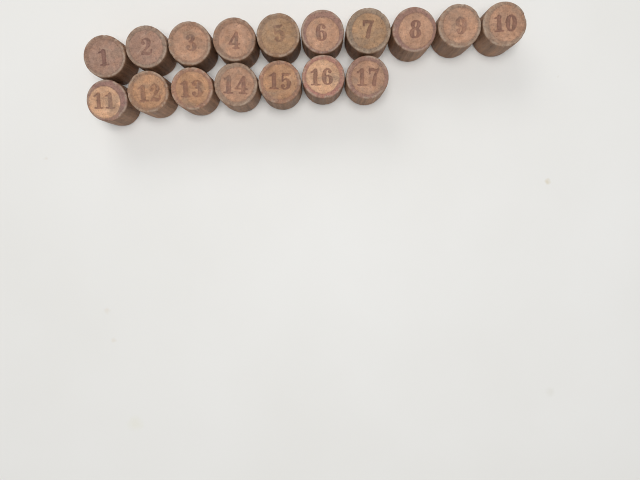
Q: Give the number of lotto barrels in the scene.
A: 17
